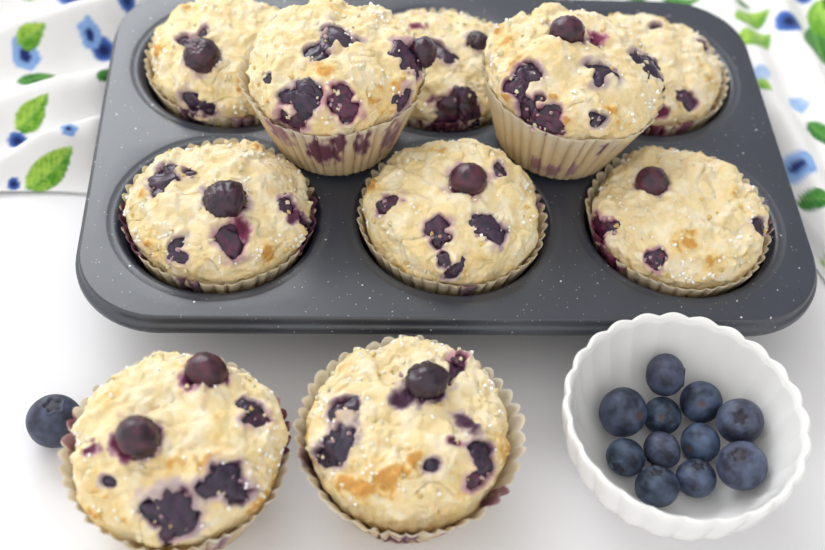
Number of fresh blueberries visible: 12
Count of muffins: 10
